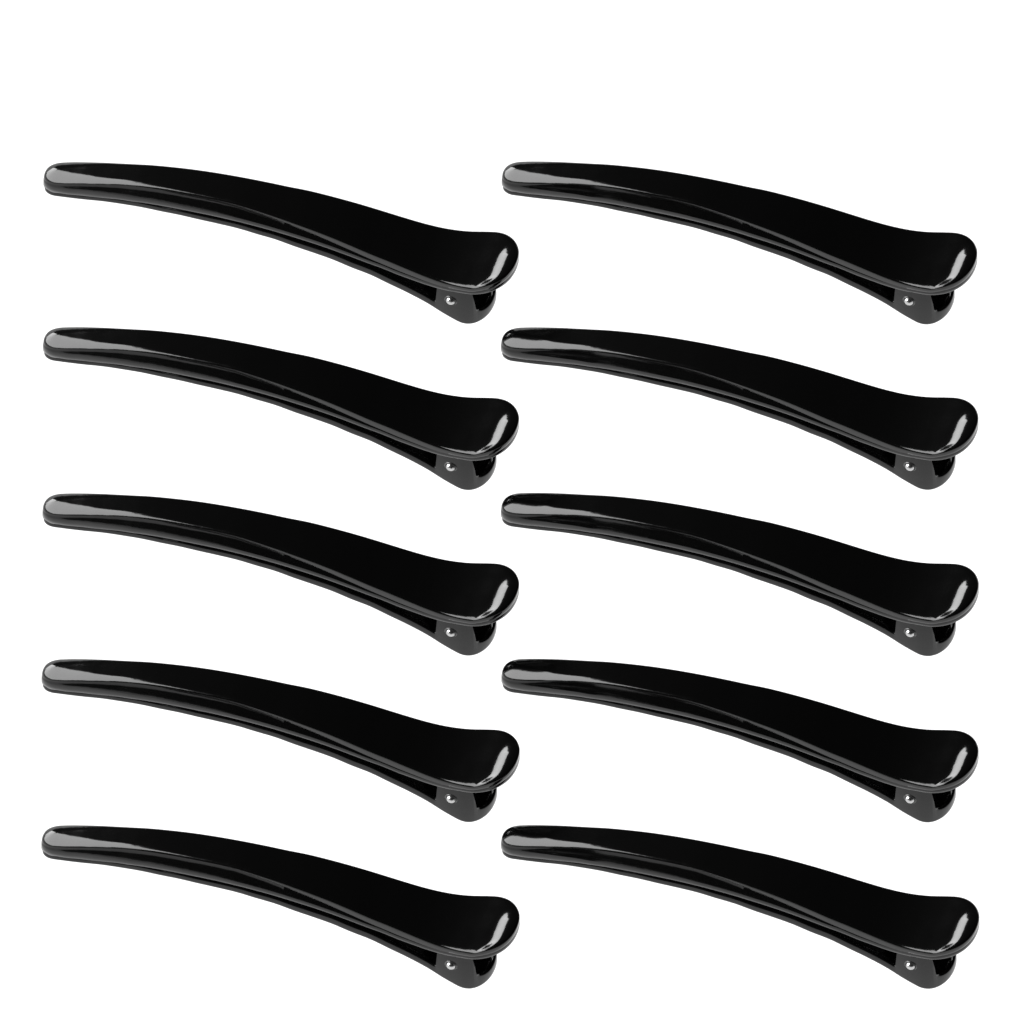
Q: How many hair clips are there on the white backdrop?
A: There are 10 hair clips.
